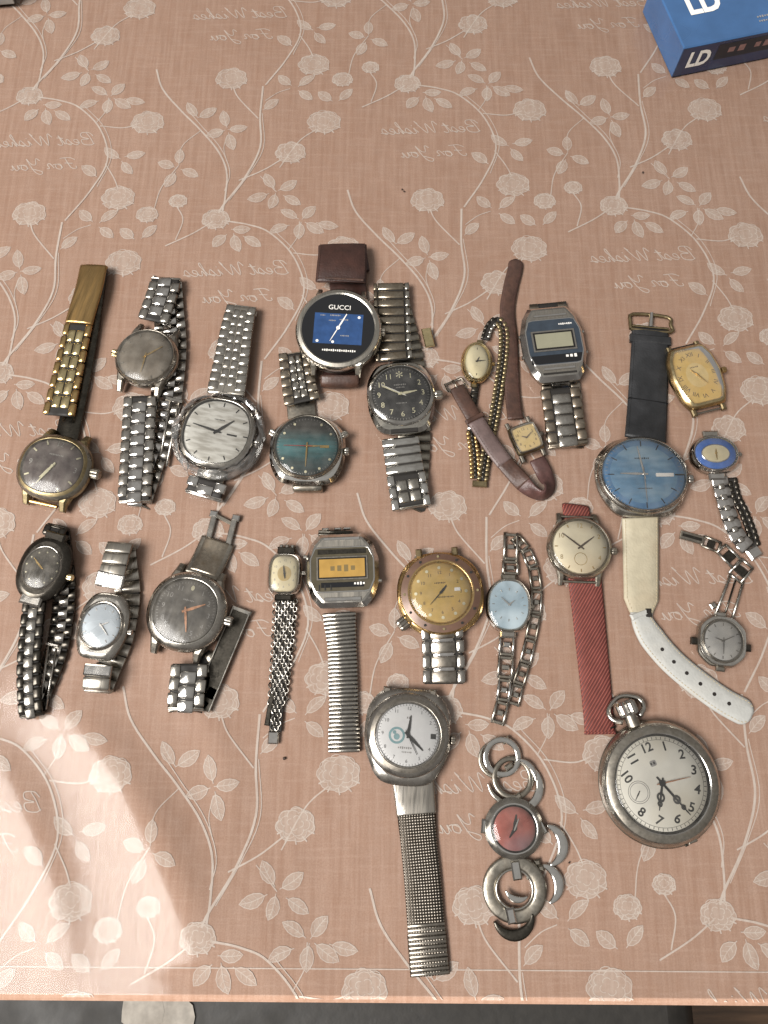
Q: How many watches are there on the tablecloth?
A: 24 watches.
